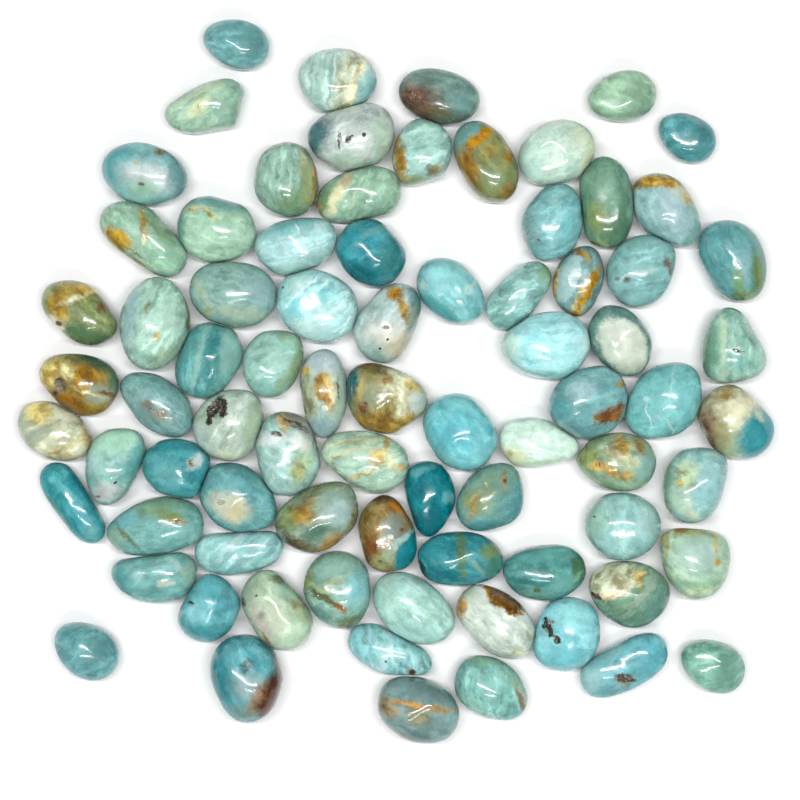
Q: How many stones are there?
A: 79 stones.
